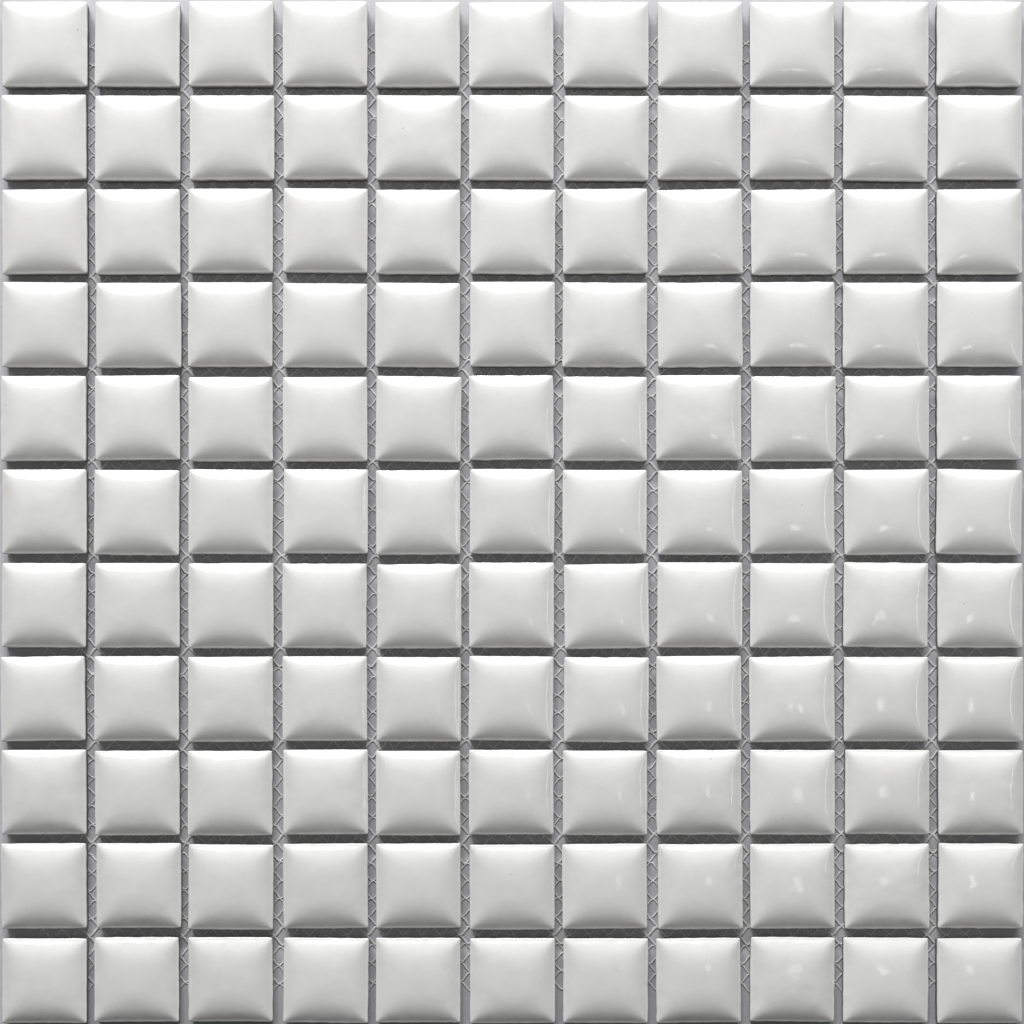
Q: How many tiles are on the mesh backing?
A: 121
